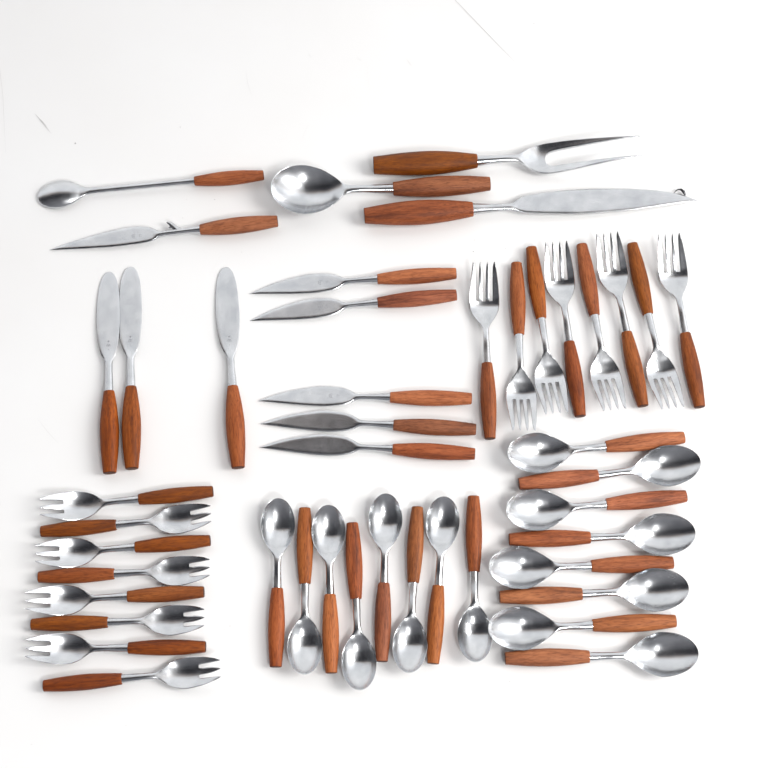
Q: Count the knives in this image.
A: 10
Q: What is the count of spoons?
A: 18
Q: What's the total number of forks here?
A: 17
